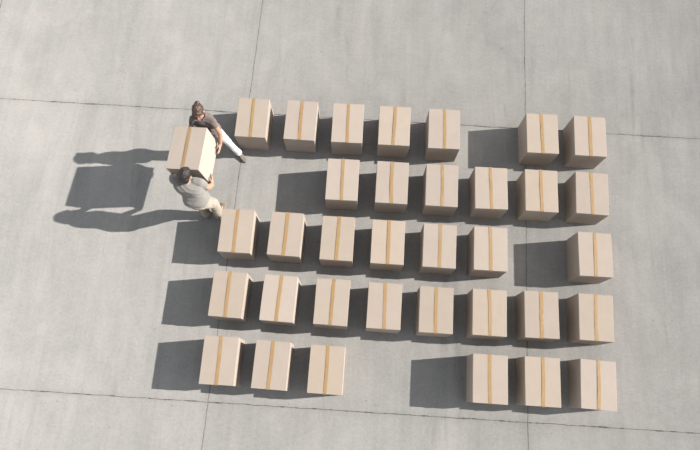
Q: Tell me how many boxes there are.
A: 35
